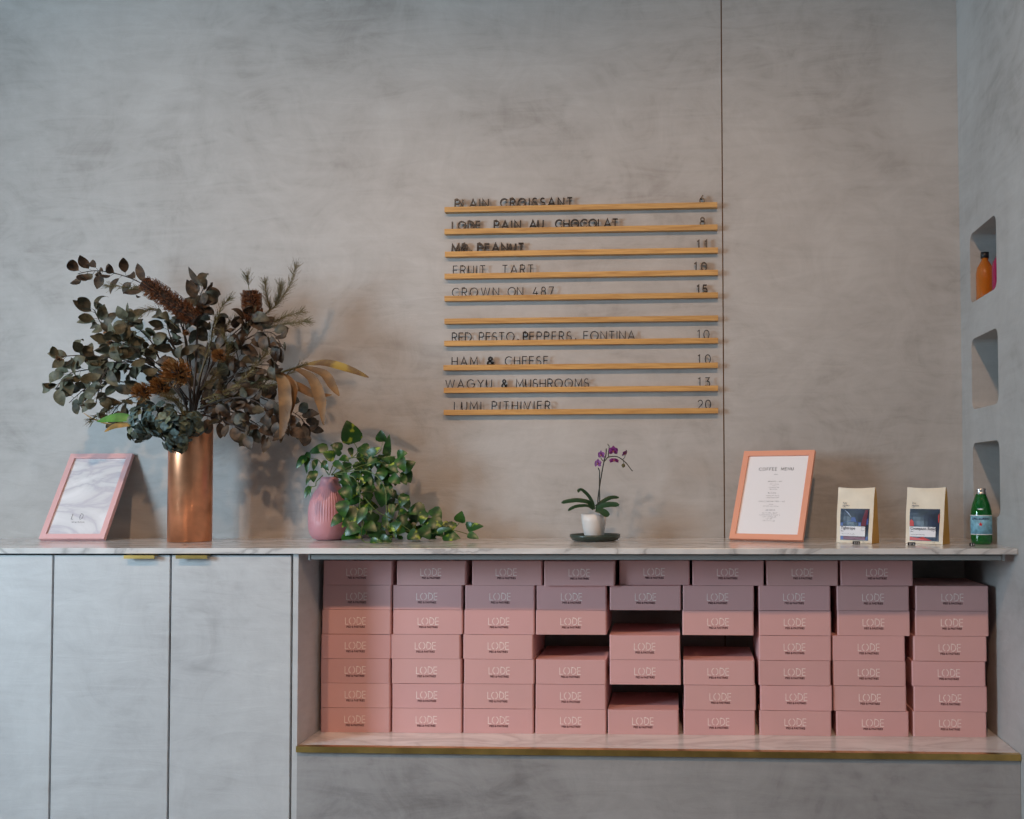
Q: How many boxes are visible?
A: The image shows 58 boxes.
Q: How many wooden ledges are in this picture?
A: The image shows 10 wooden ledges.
